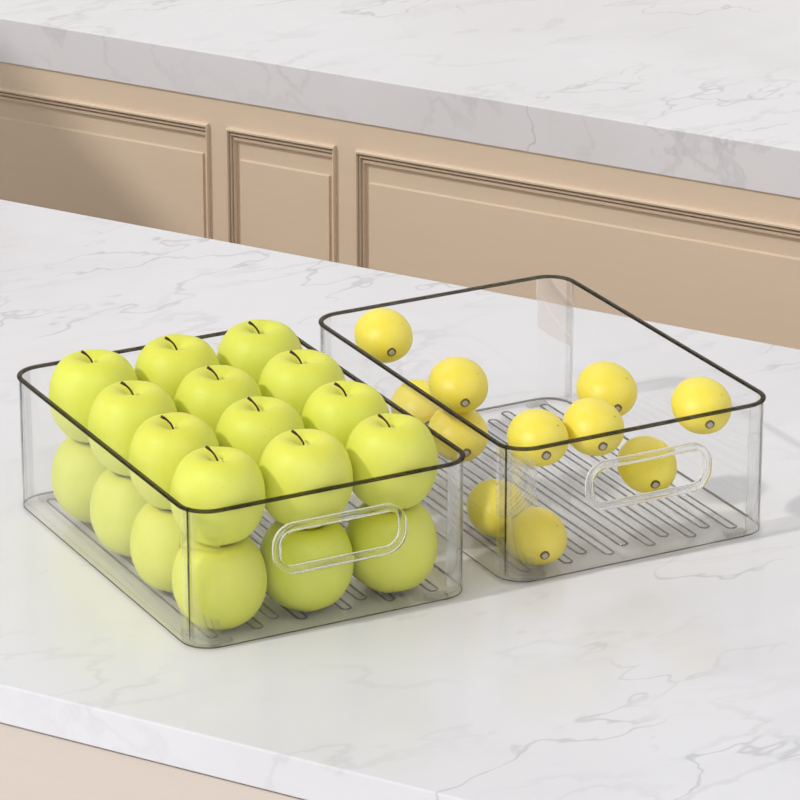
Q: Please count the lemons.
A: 11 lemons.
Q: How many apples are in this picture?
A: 18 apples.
